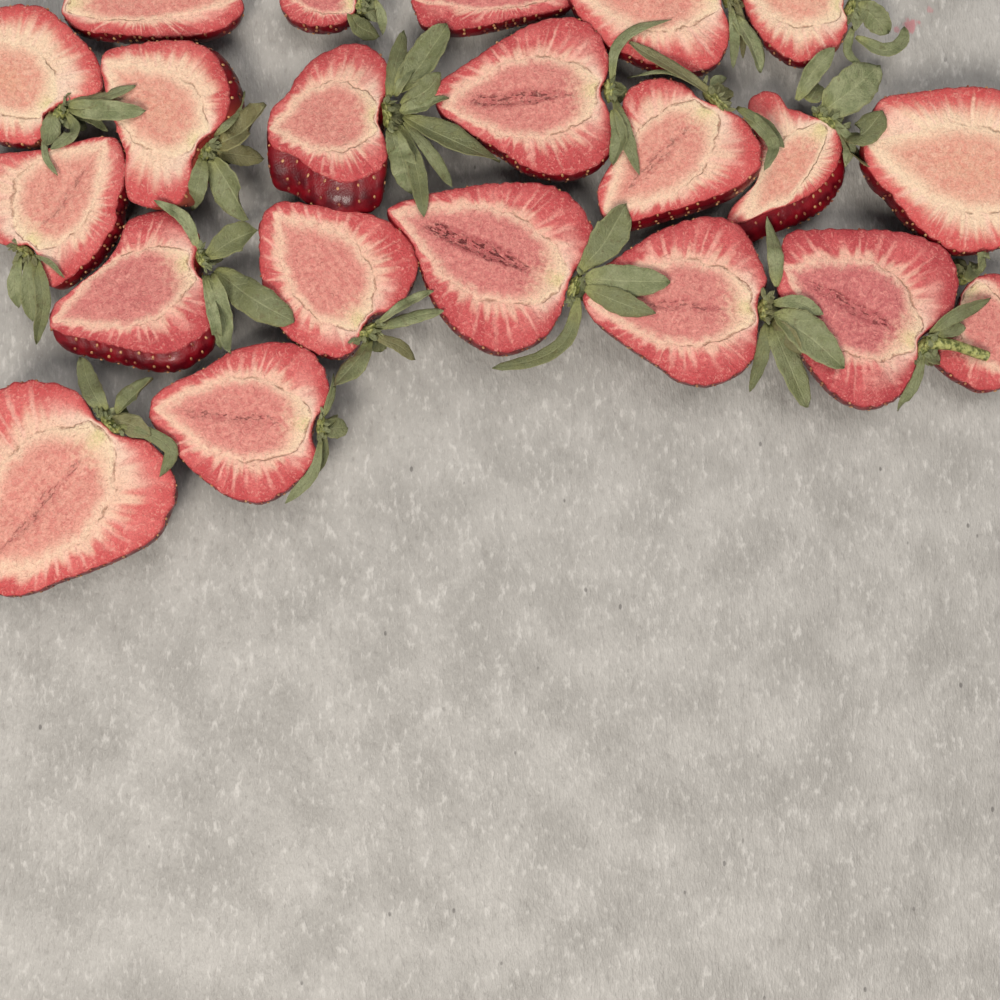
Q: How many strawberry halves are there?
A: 21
